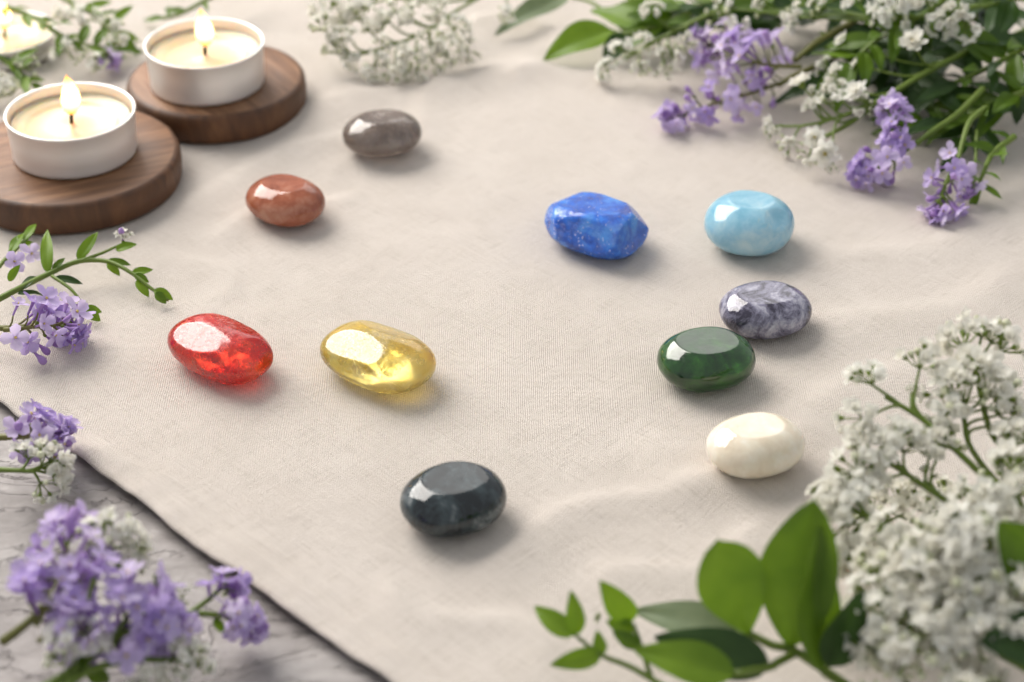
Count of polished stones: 10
